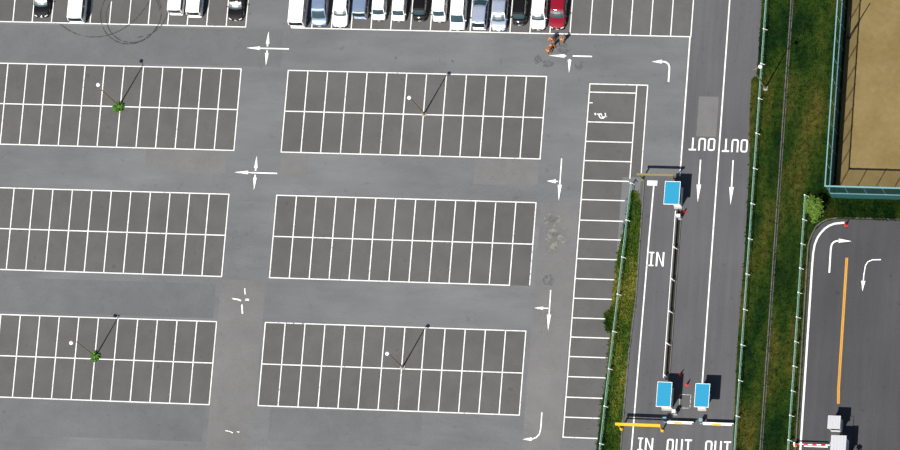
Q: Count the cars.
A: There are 19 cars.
